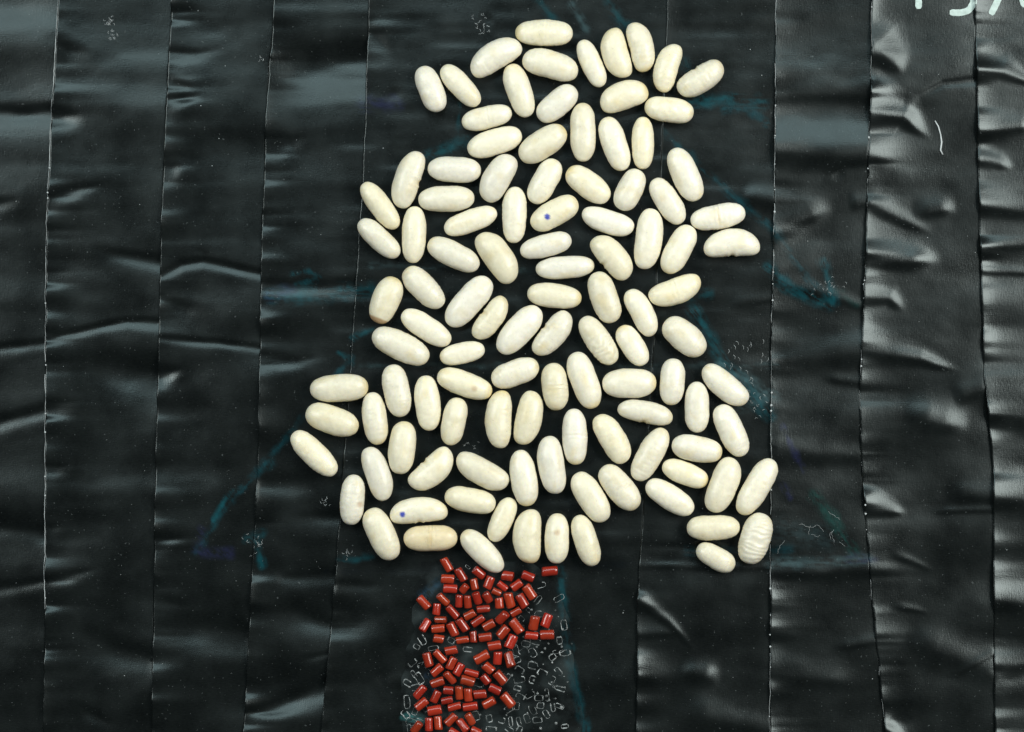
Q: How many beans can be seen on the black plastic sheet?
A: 109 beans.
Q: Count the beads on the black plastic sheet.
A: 87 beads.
